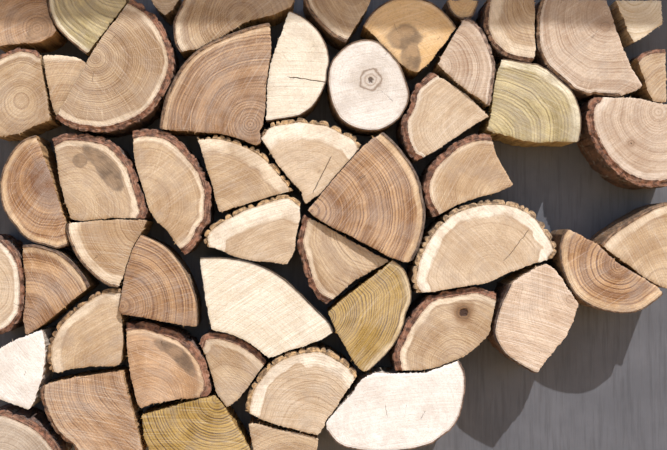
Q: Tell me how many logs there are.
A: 51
